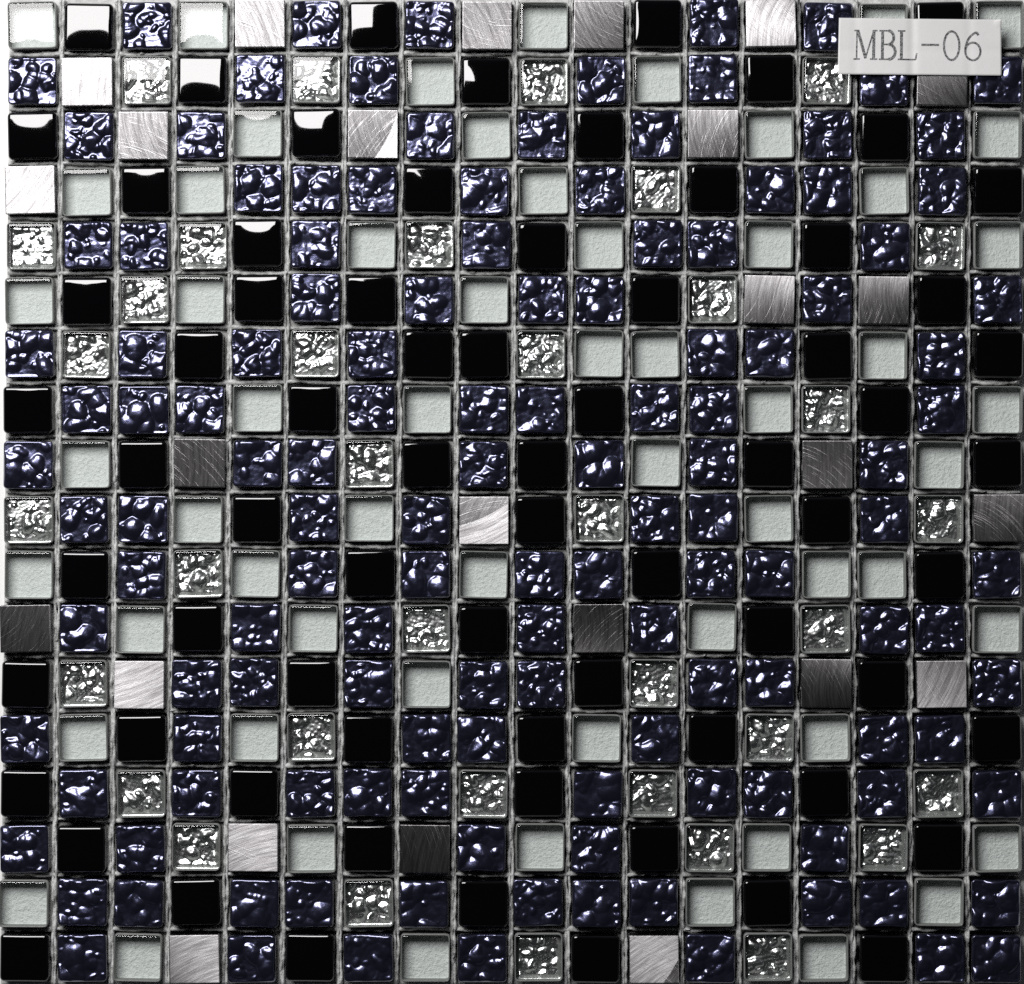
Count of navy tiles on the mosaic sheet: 133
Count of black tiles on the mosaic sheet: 71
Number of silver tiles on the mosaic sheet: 61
